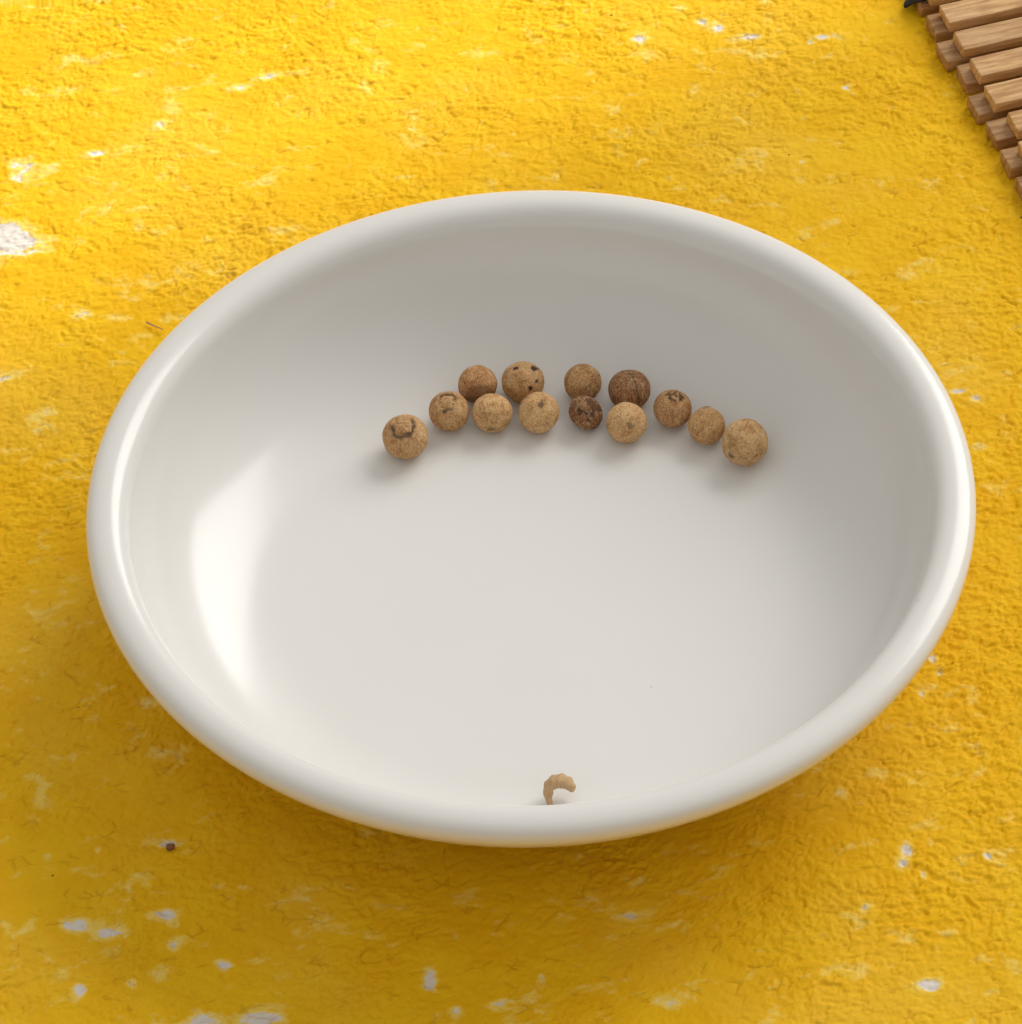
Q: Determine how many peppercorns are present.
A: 13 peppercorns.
